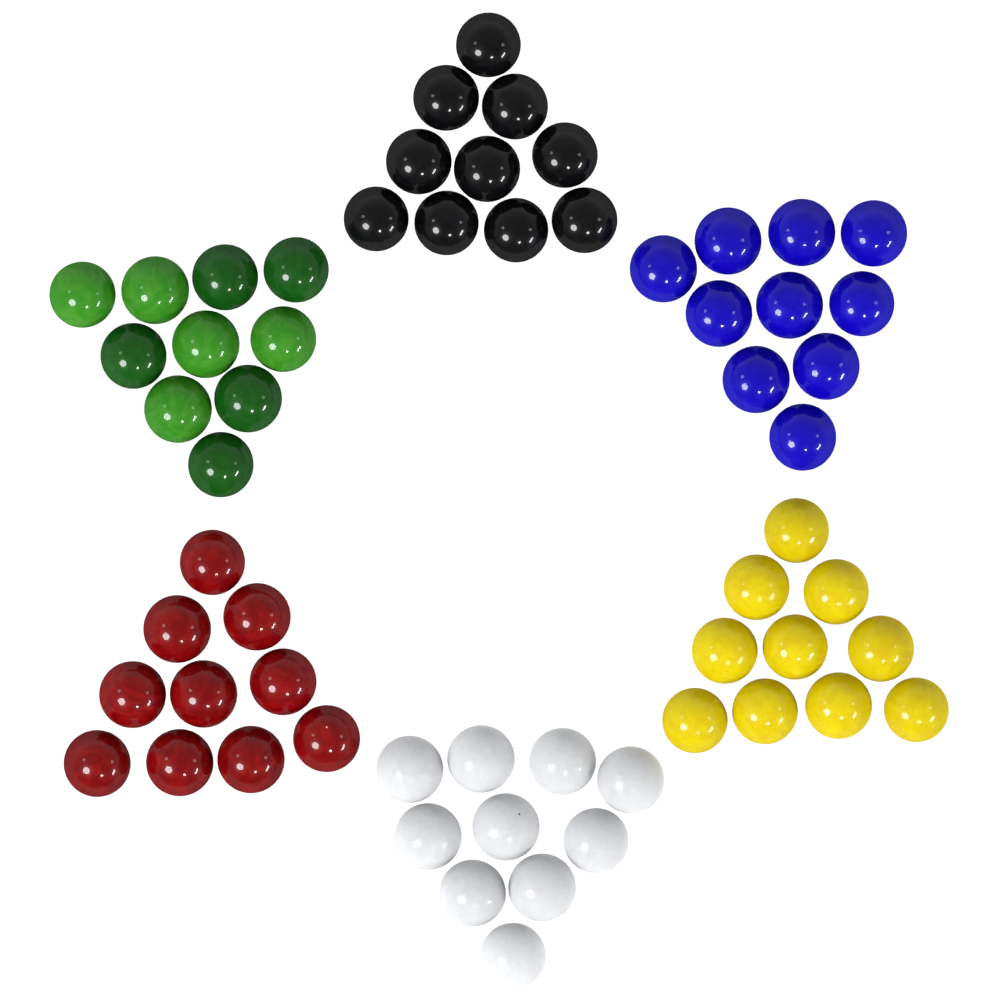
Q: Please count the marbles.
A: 60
